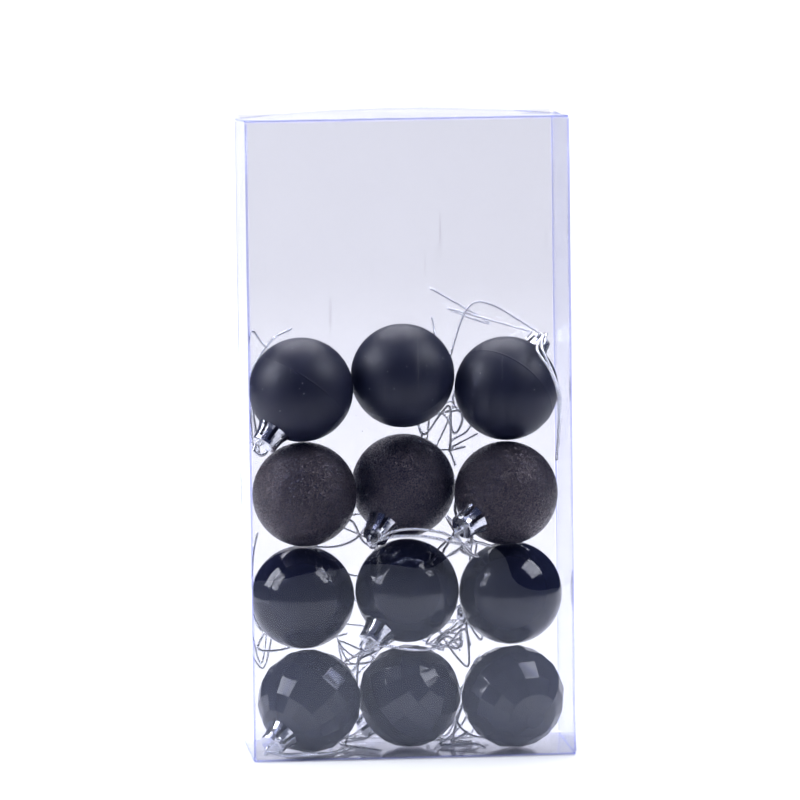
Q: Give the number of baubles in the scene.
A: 12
